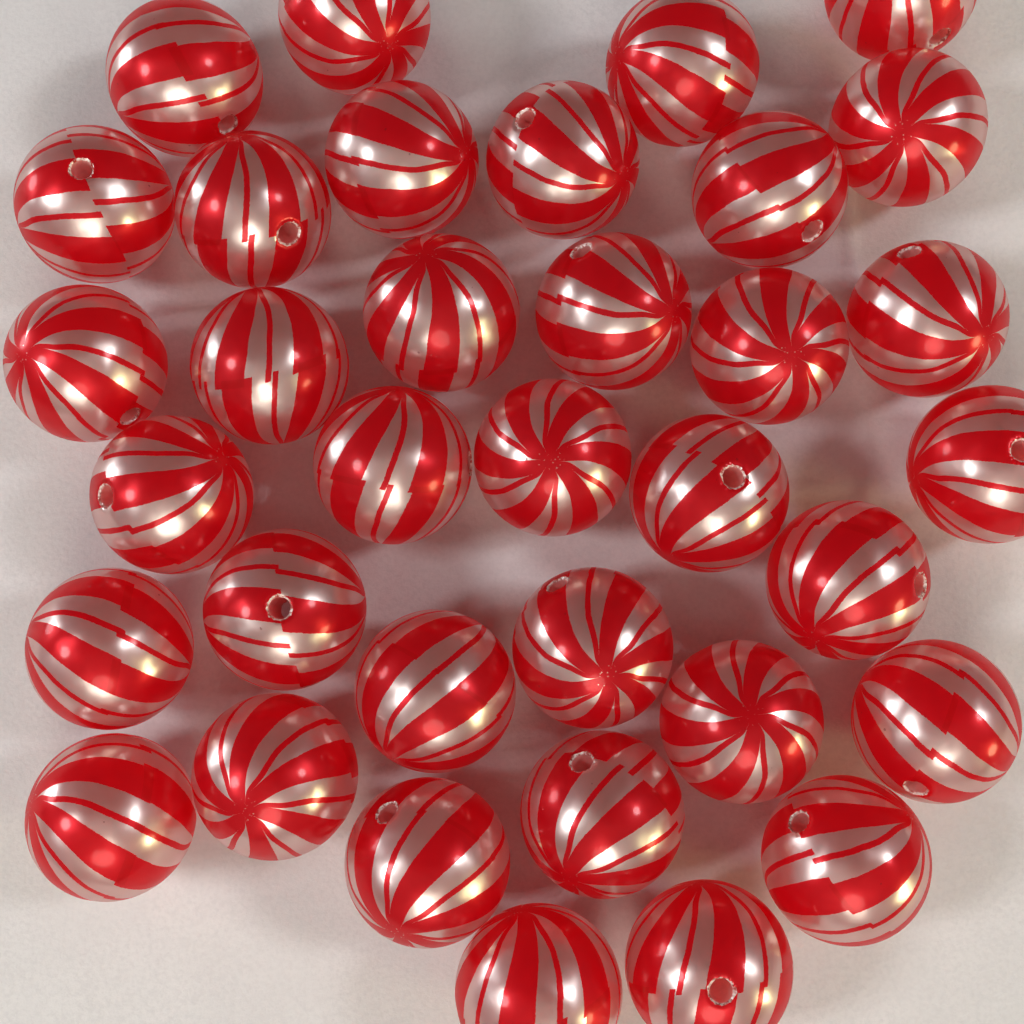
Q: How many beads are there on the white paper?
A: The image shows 35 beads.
